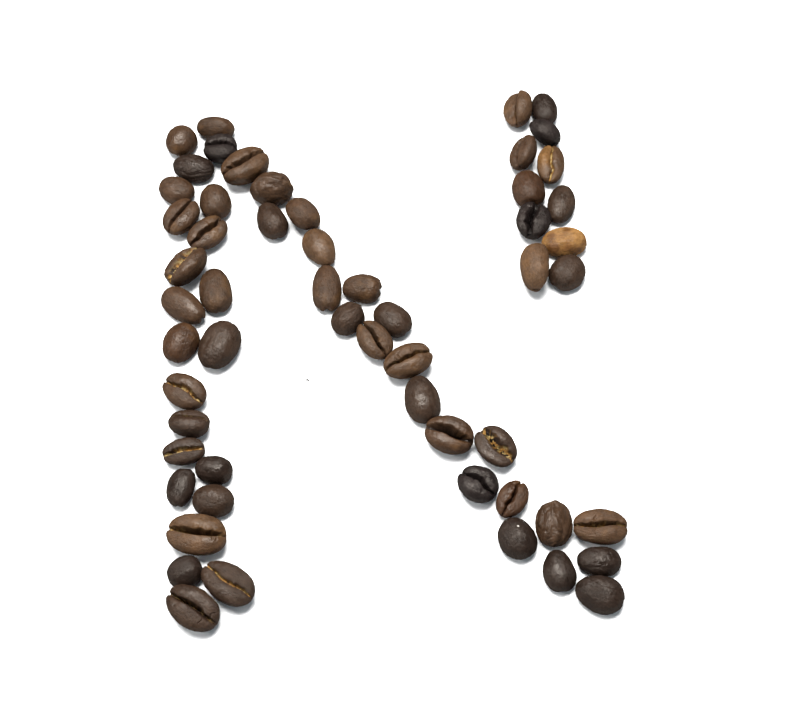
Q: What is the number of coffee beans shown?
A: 56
